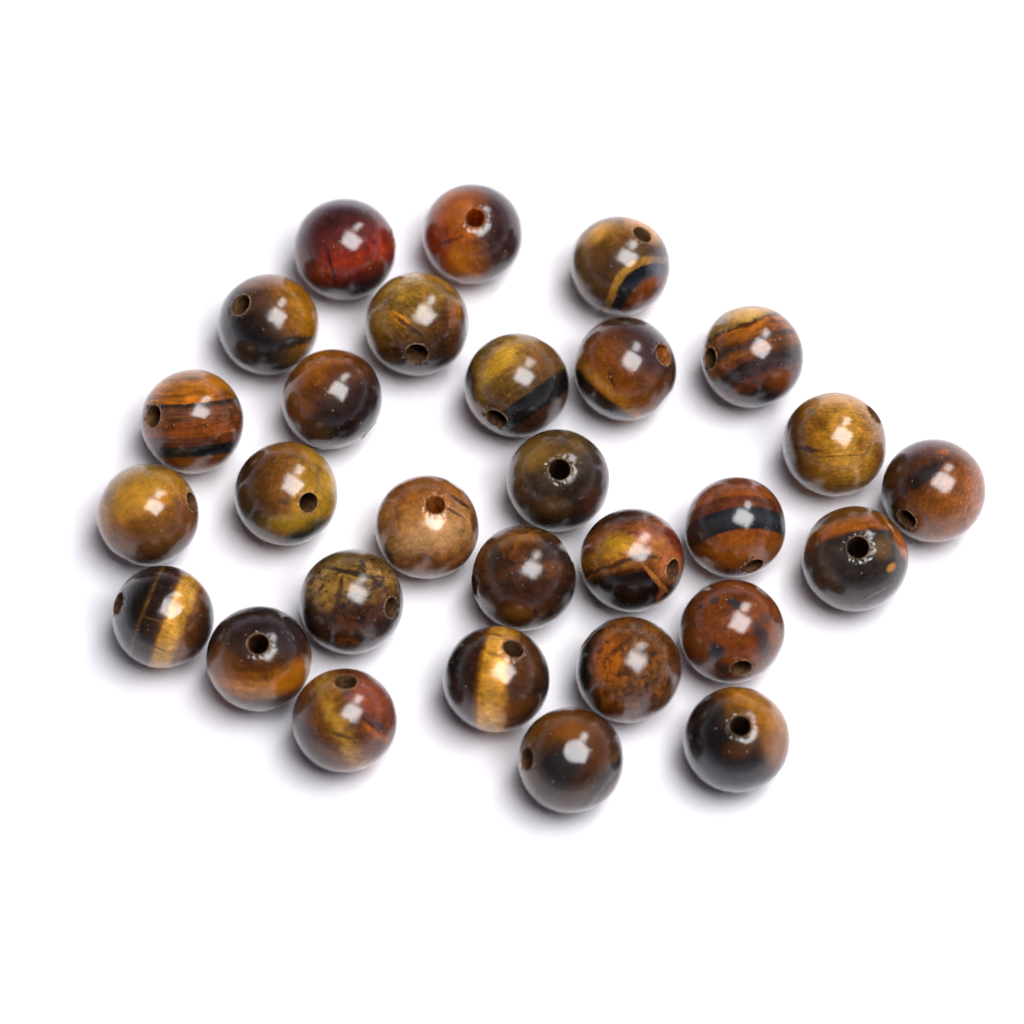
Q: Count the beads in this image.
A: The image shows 29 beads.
